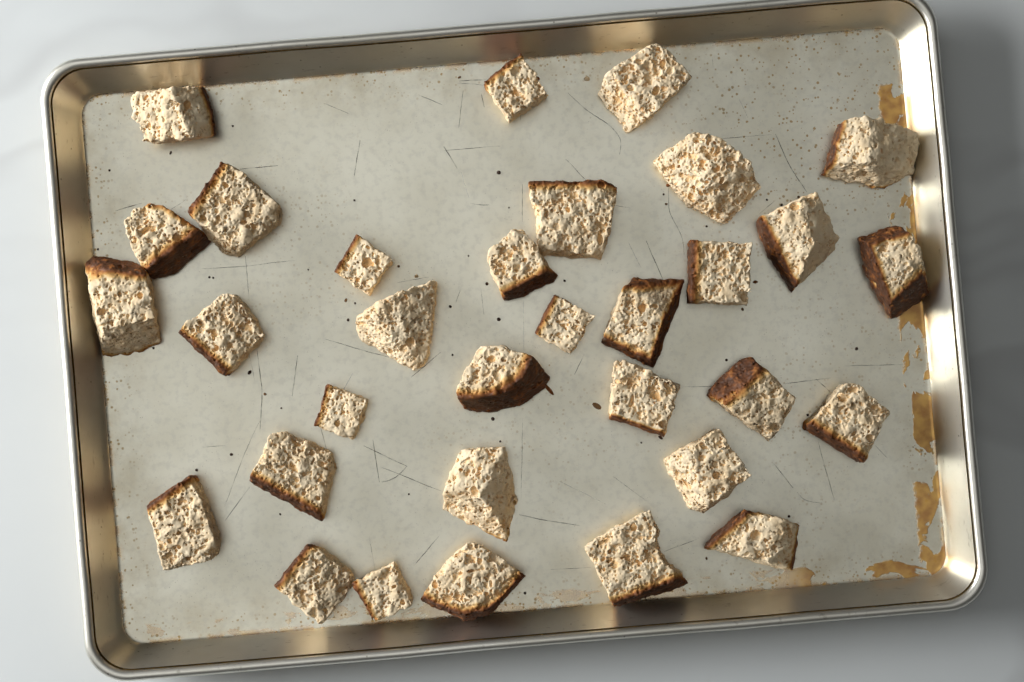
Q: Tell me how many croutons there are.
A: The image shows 32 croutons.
